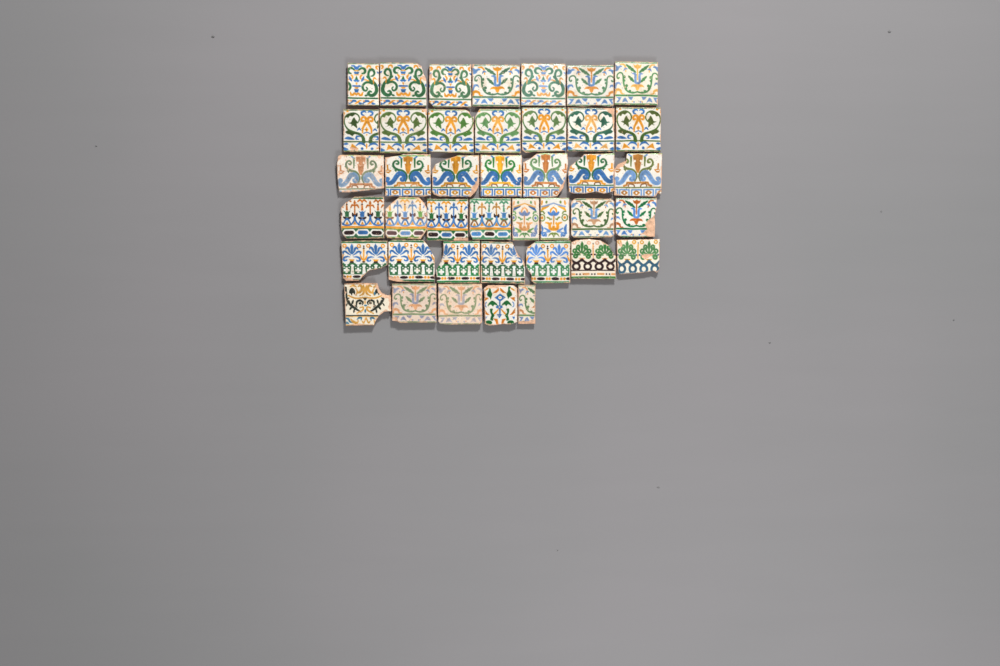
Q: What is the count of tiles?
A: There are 41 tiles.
